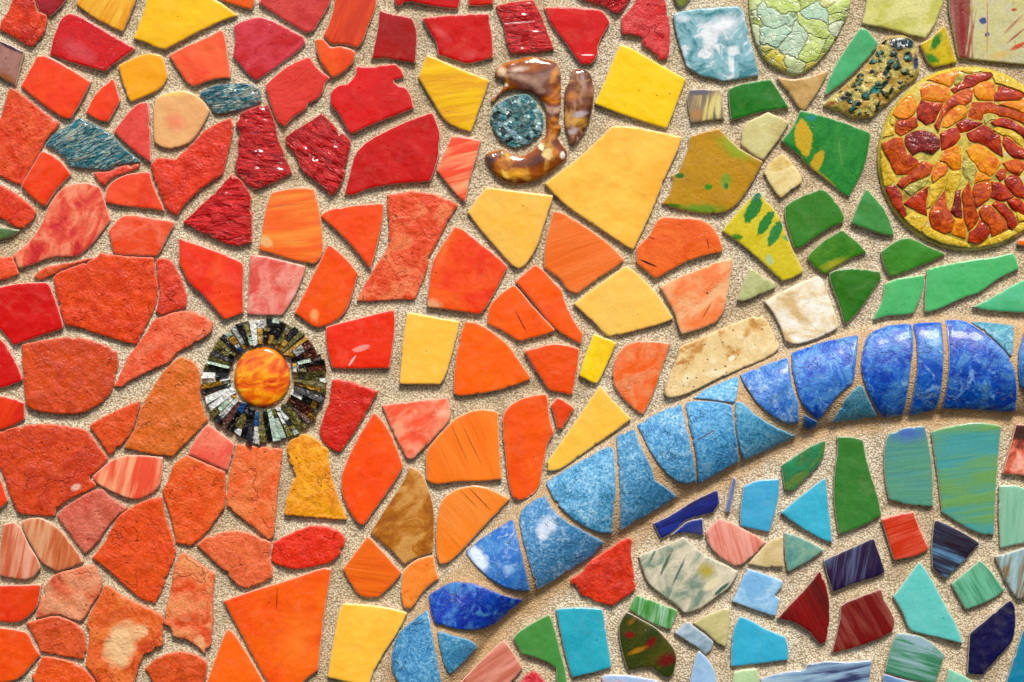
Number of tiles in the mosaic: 199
